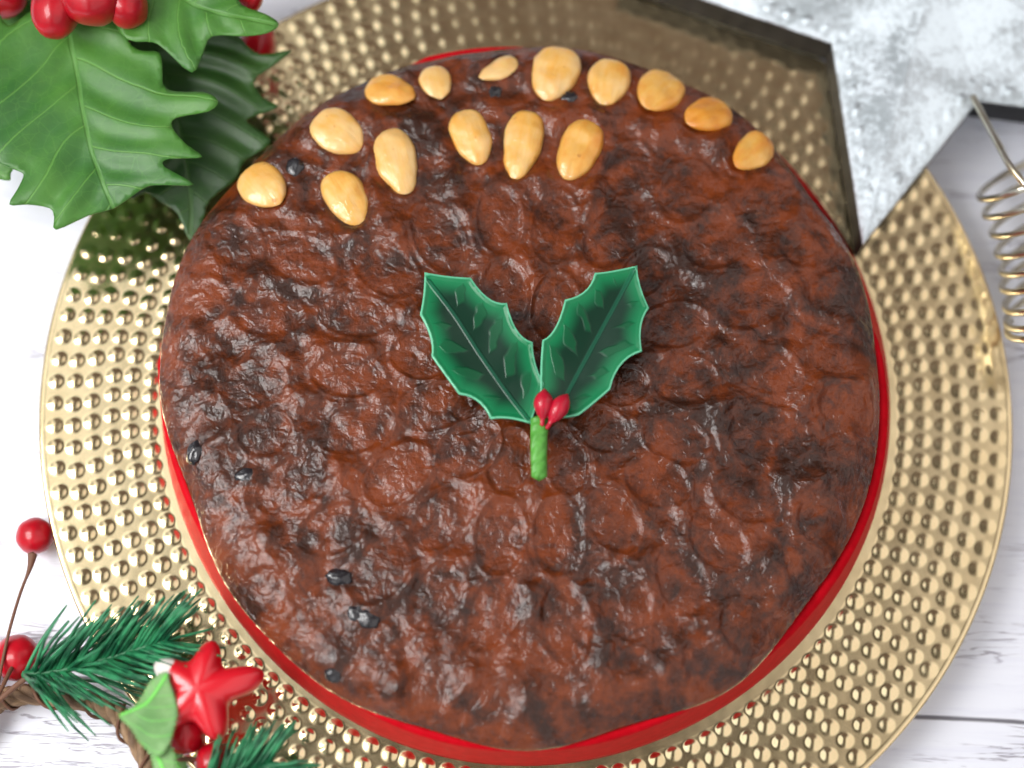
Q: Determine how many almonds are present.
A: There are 15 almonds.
